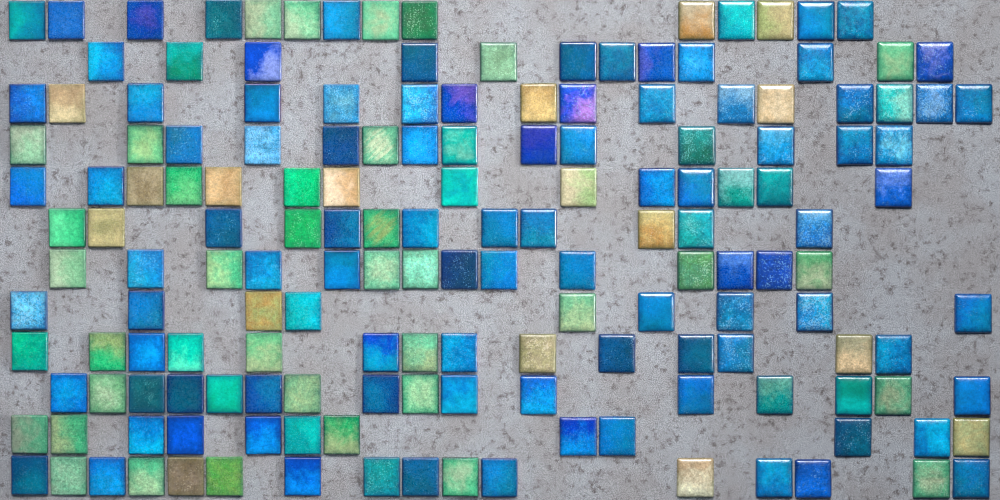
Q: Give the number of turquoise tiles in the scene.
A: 20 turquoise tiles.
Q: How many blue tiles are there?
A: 90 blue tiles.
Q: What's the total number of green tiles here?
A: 36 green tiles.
